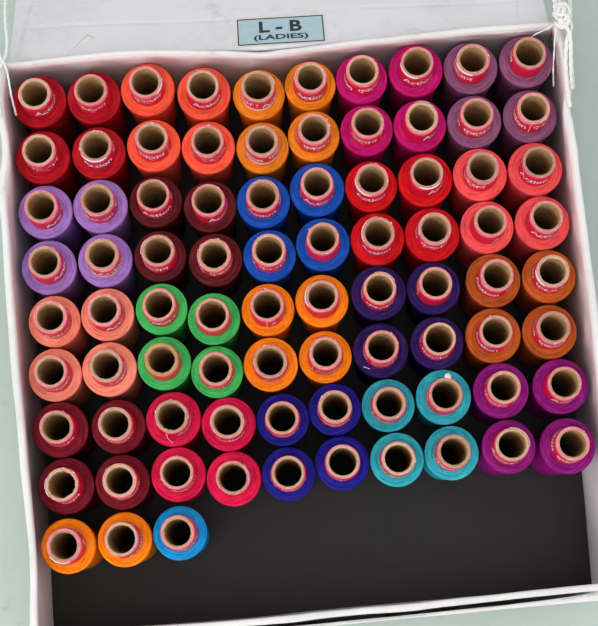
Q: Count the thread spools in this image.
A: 83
